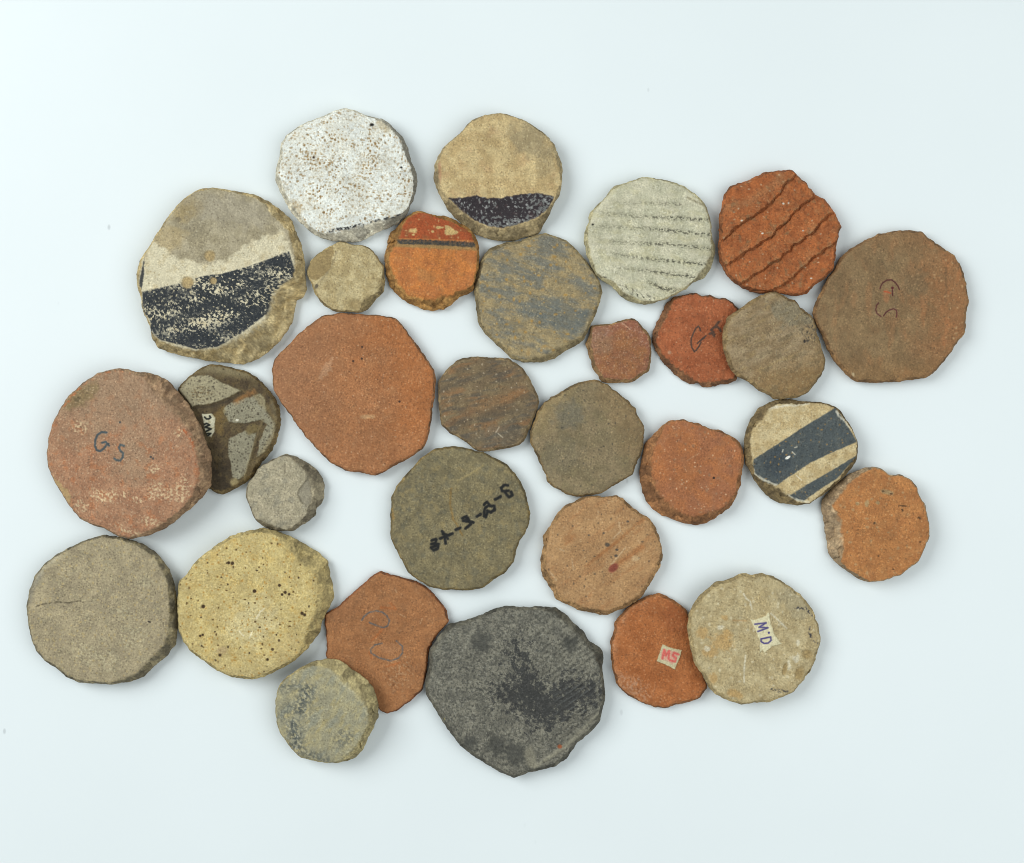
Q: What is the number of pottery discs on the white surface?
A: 30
